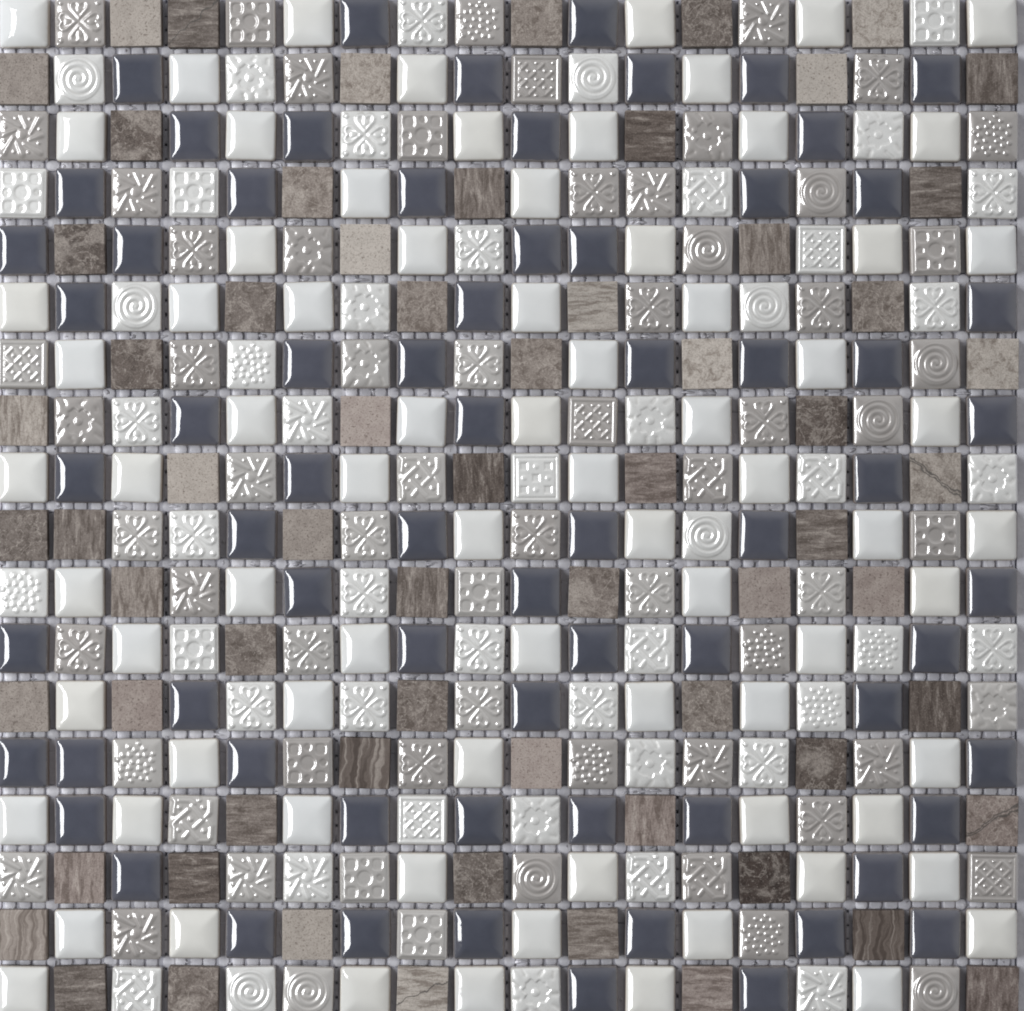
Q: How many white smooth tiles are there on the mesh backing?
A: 77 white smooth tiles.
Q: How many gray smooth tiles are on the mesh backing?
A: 69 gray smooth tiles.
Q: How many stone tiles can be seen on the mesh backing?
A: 66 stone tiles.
